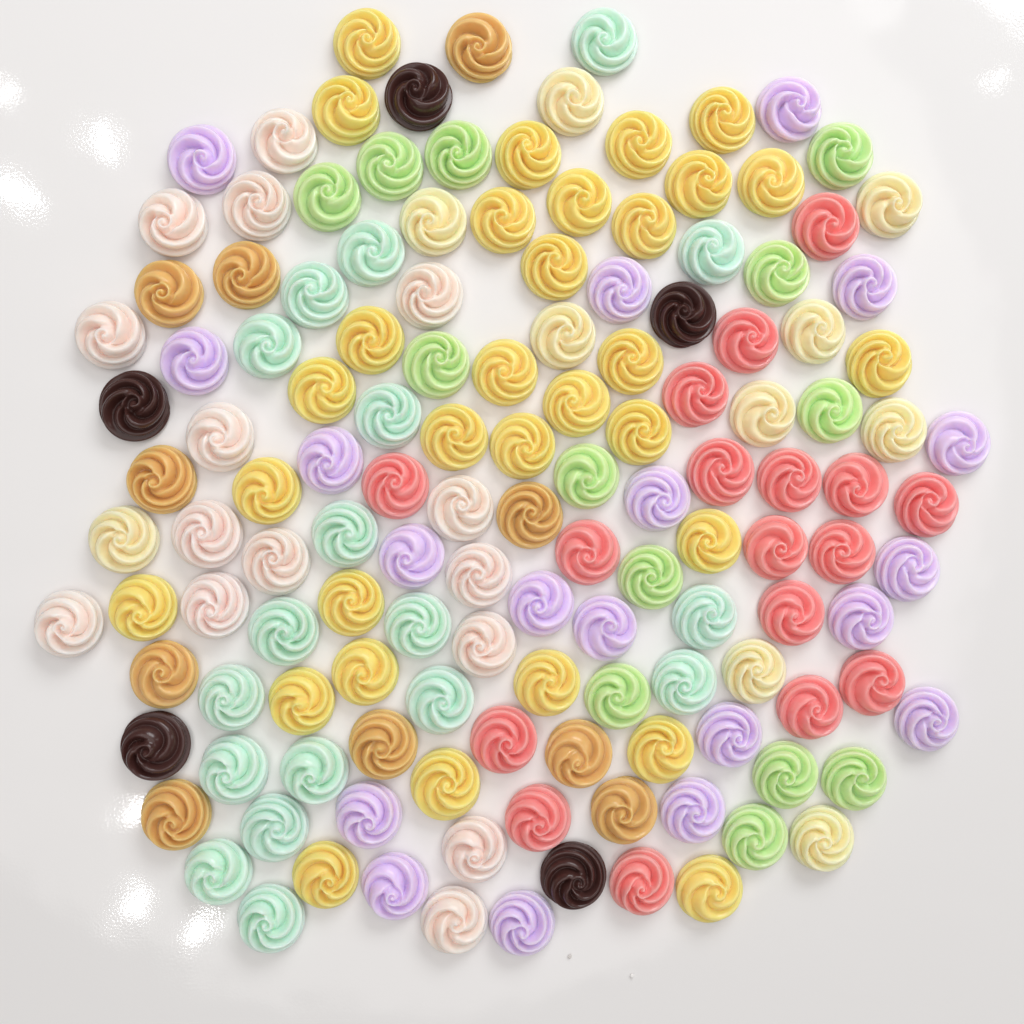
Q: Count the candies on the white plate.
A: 138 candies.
